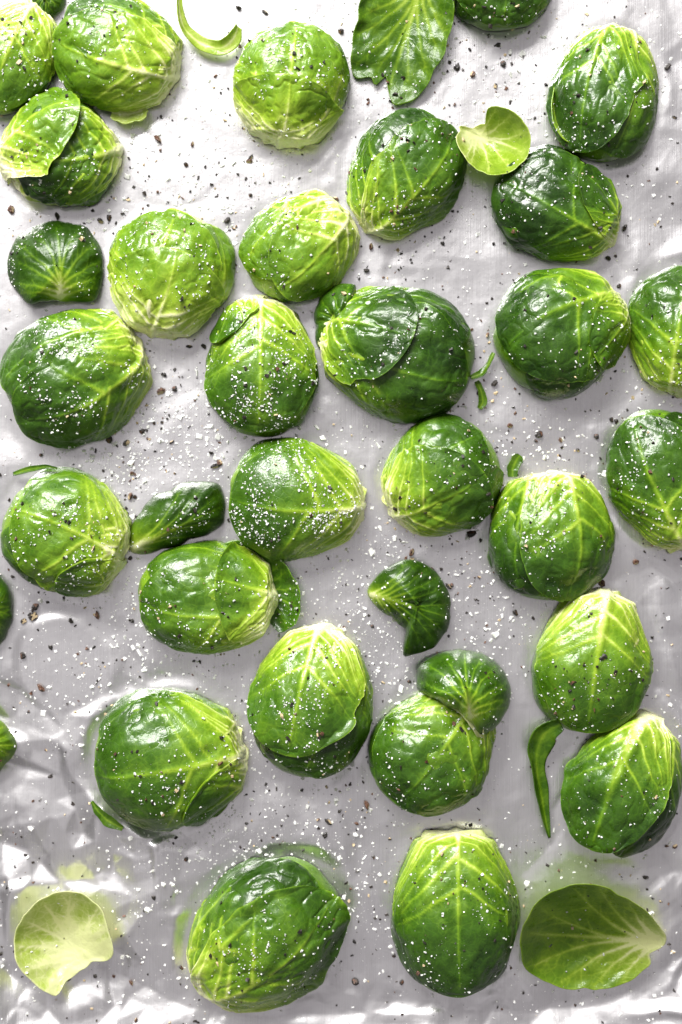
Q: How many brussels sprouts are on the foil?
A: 28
